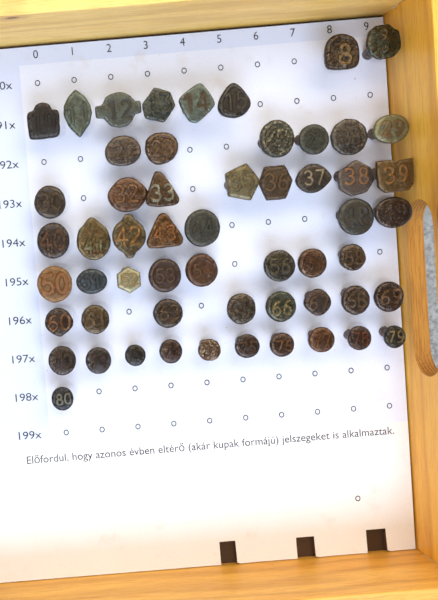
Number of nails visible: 56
